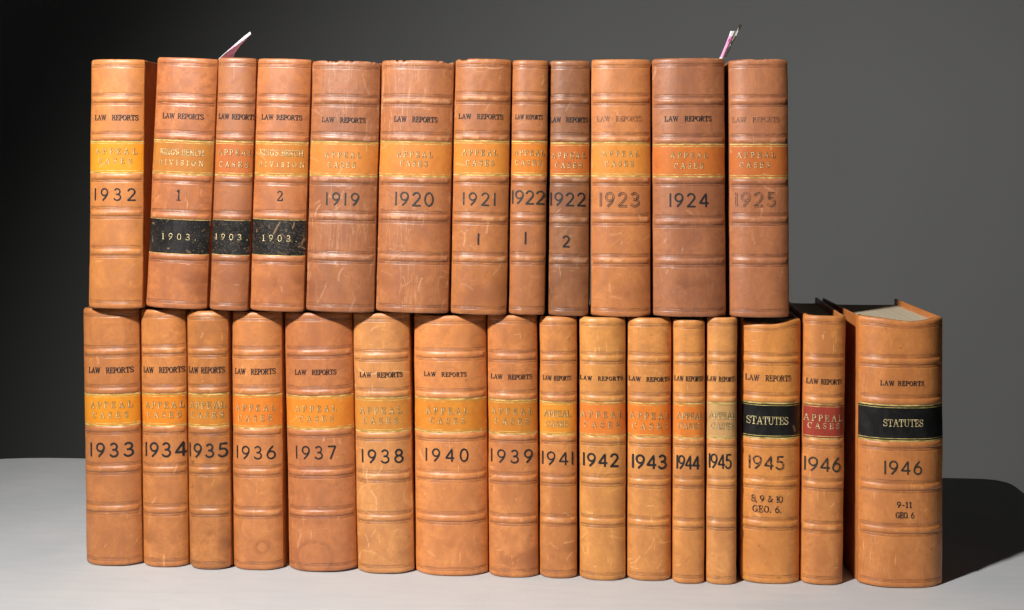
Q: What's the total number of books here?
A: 28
